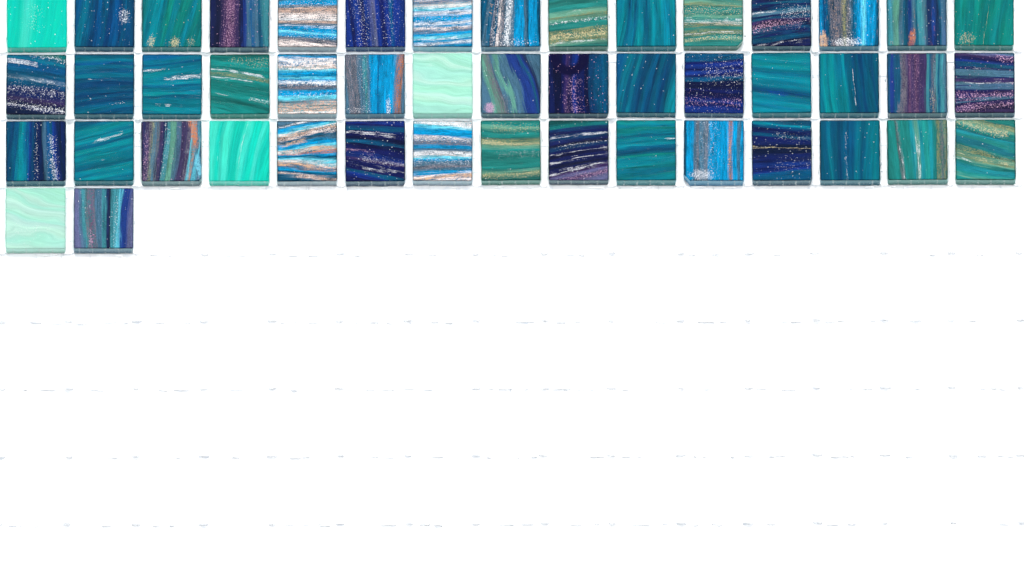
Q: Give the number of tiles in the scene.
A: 47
